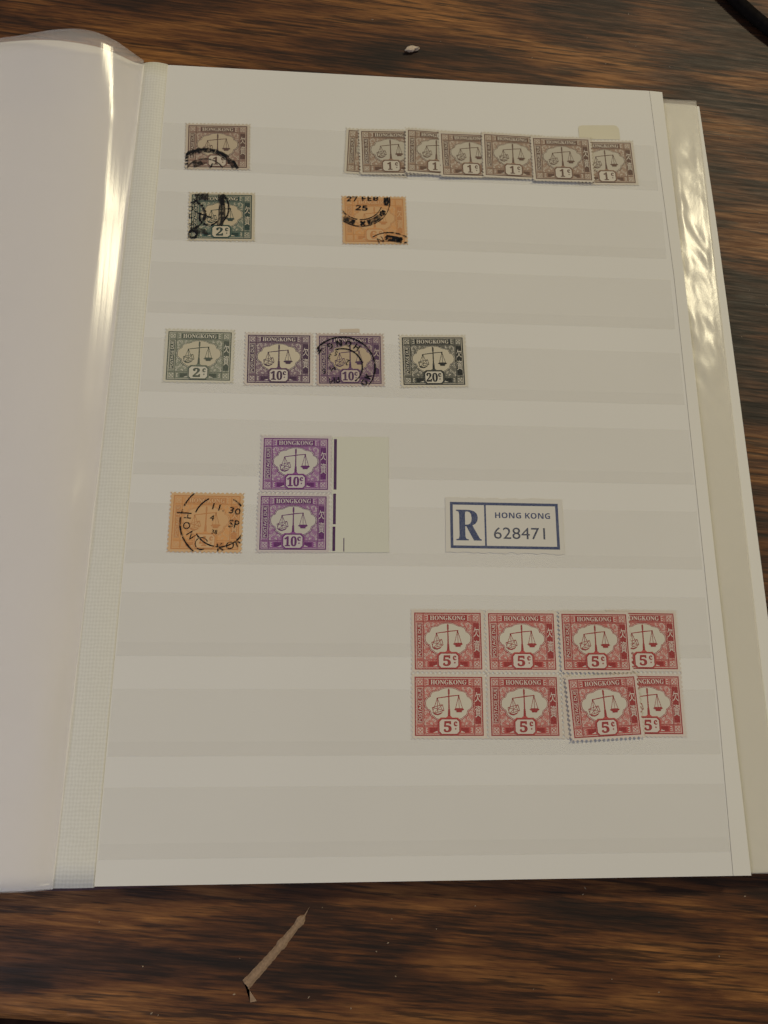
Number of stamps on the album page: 25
